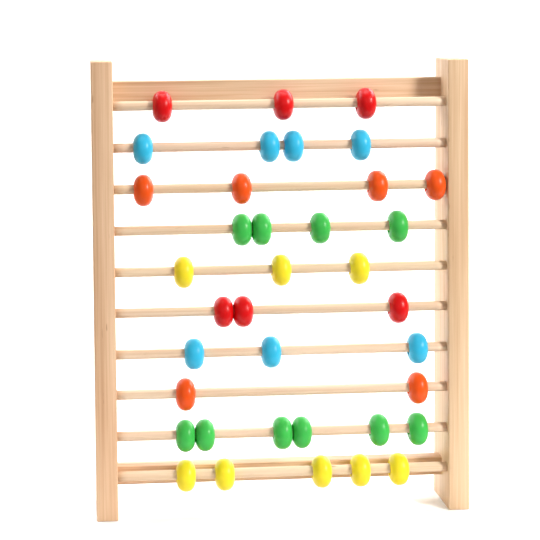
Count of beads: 37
